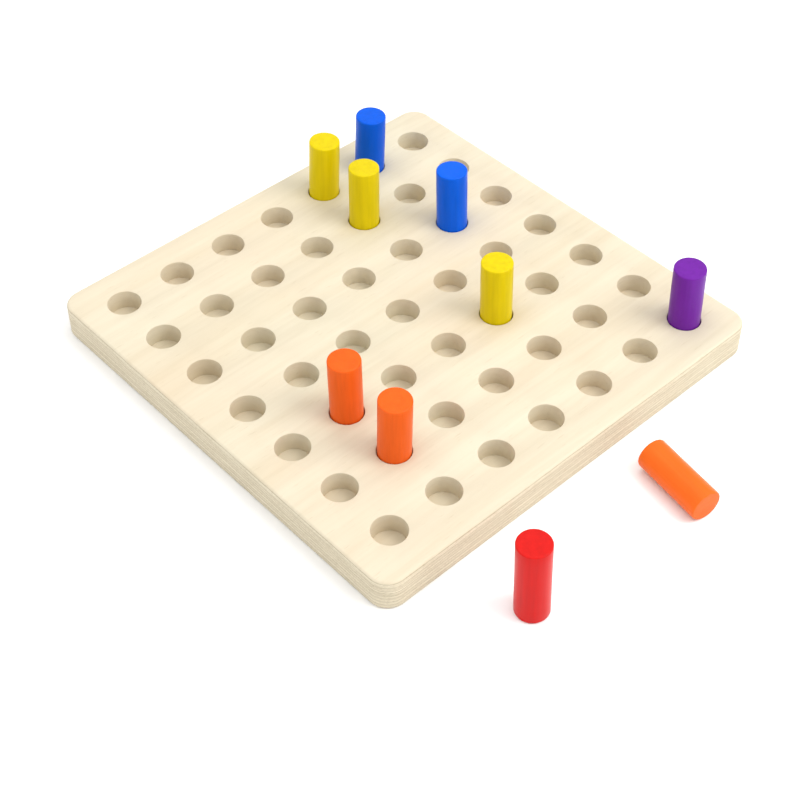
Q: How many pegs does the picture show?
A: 10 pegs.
